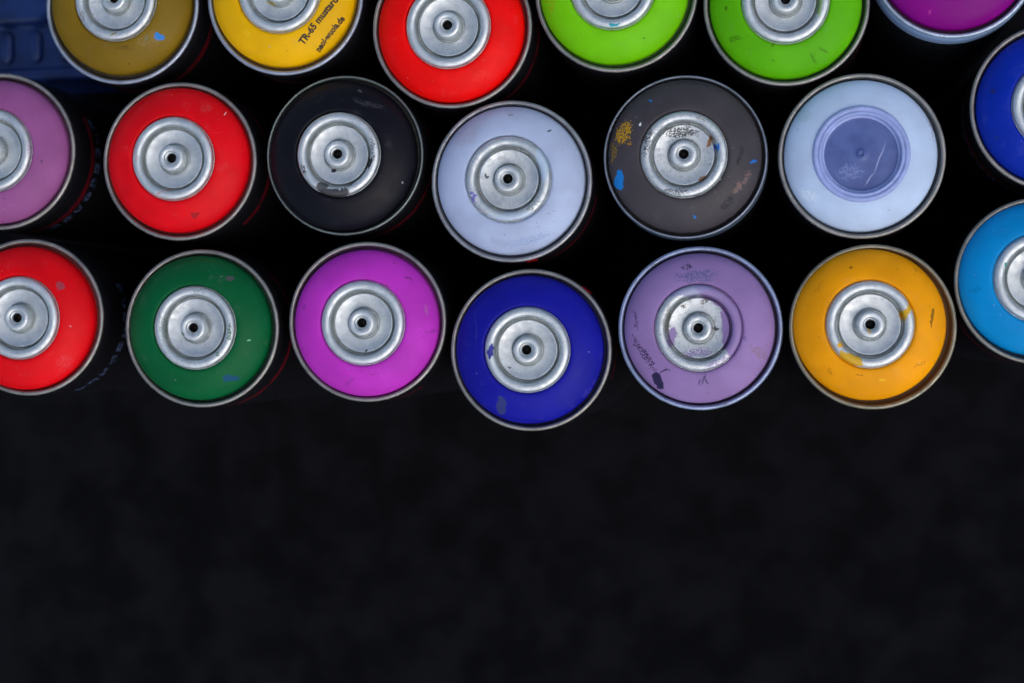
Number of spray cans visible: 20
